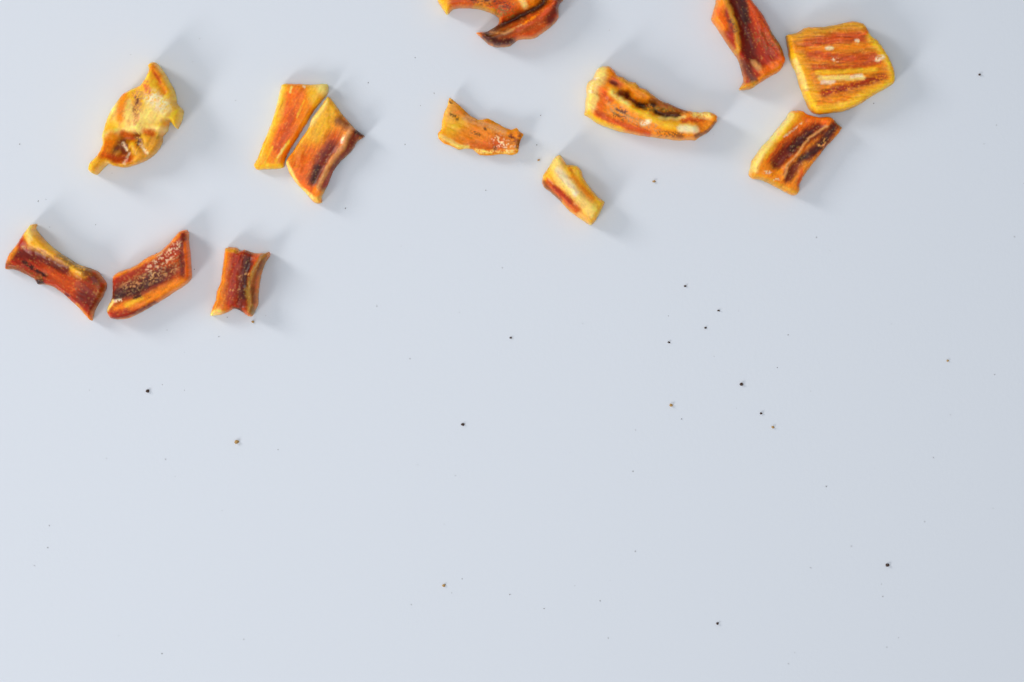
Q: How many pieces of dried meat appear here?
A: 13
